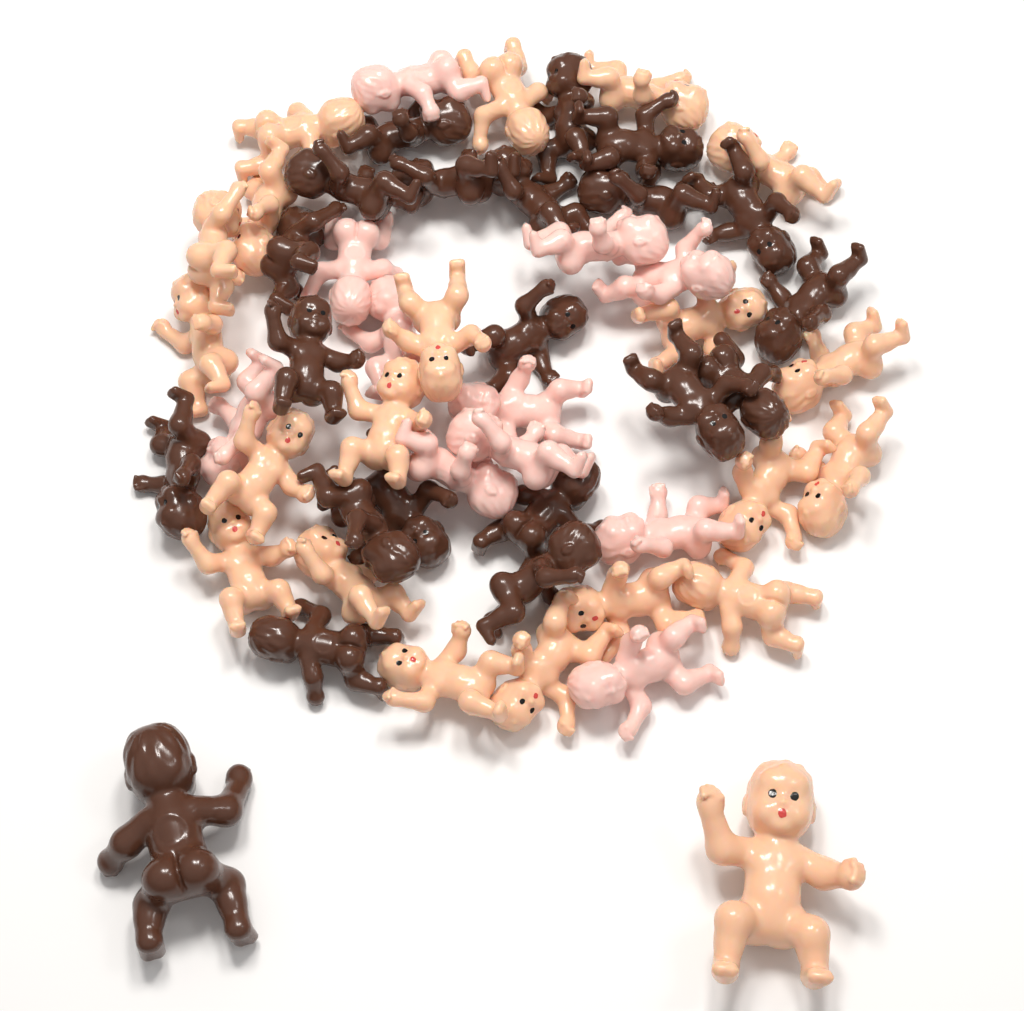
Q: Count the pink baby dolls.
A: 11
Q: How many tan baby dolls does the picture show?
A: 21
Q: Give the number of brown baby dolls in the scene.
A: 21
